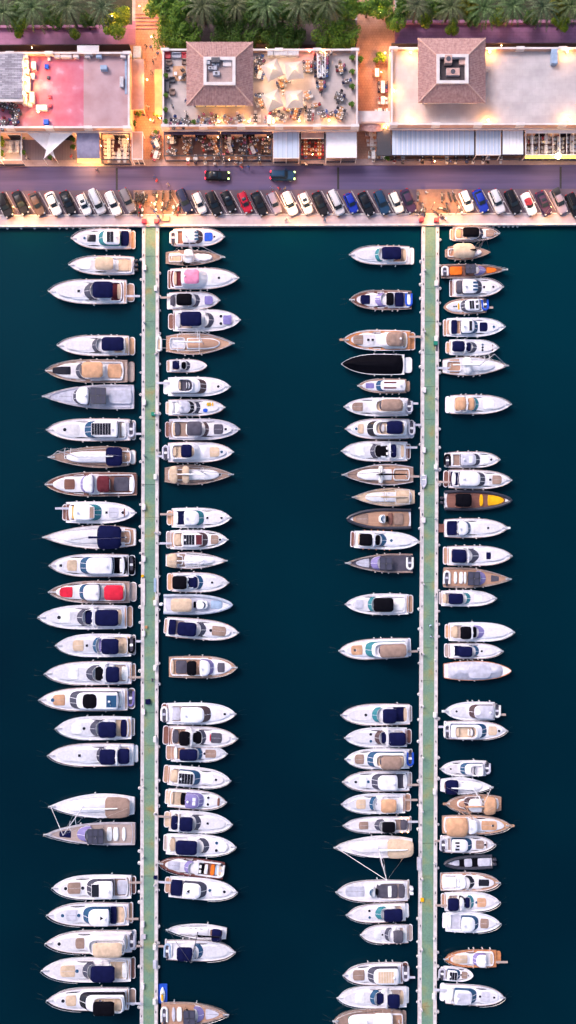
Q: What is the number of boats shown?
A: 119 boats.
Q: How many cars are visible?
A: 35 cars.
